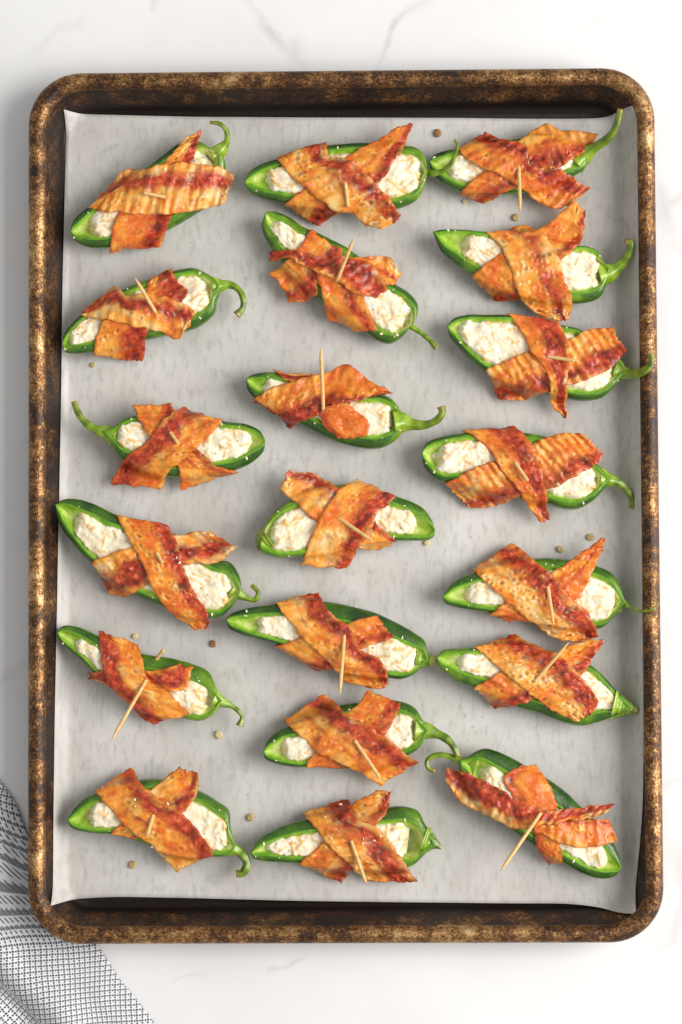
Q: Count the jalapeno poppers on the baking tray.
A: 20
